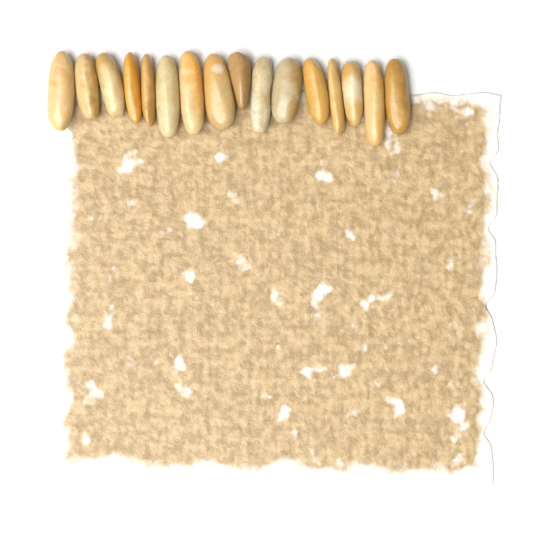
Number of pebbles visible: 16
